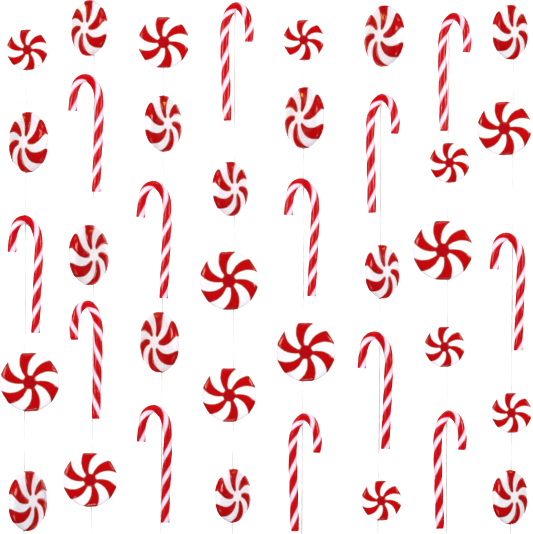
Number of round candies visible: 27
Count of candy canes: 13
